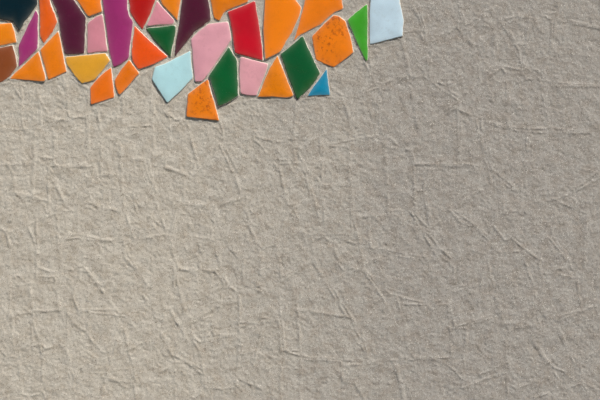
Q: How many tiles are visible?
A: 35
